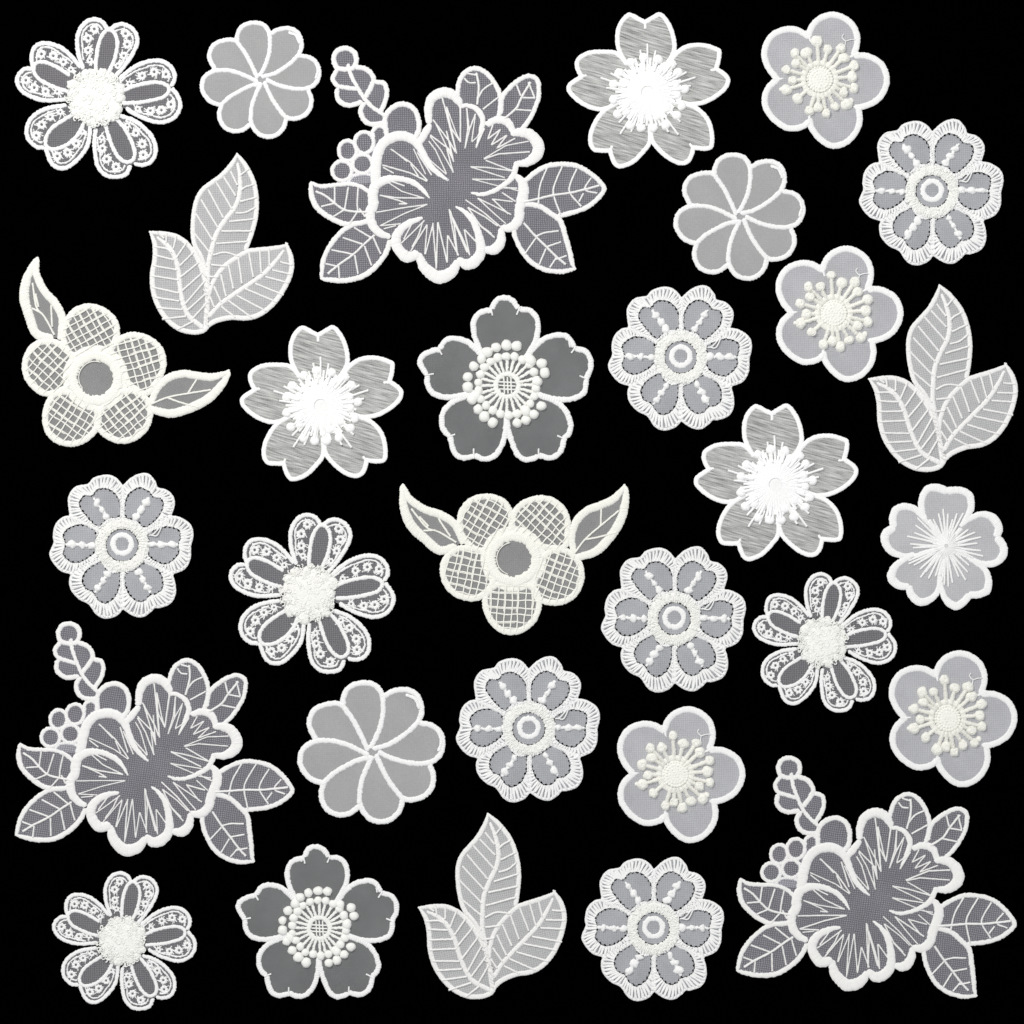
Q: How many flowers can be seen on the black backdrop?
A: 28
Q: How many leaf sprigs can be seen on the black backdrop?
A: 3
